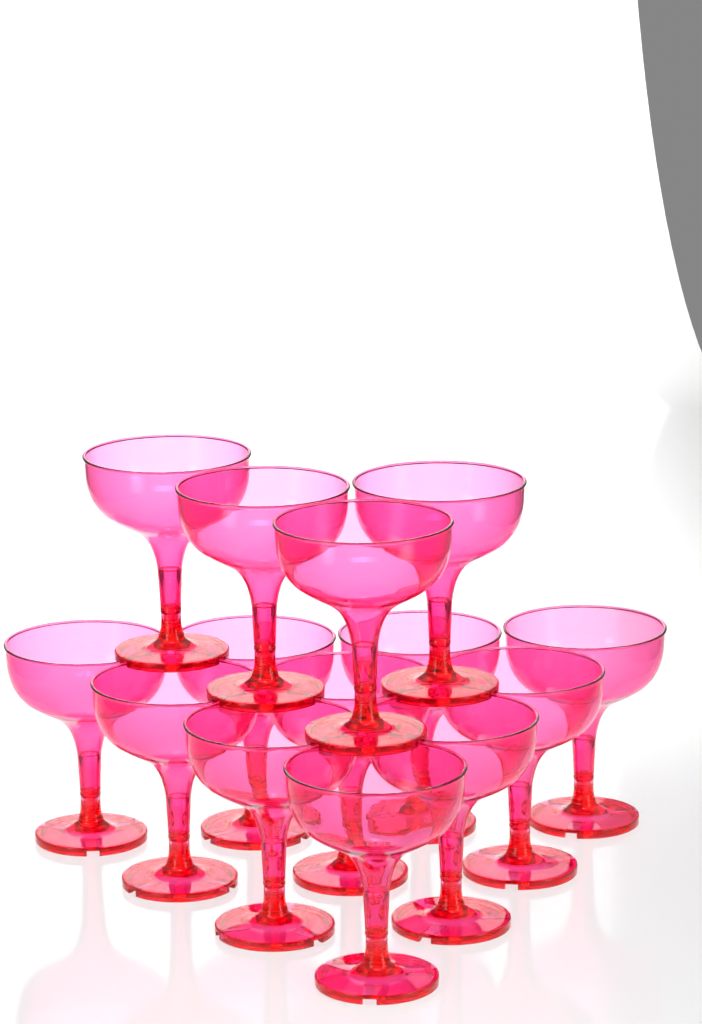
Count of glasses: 14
